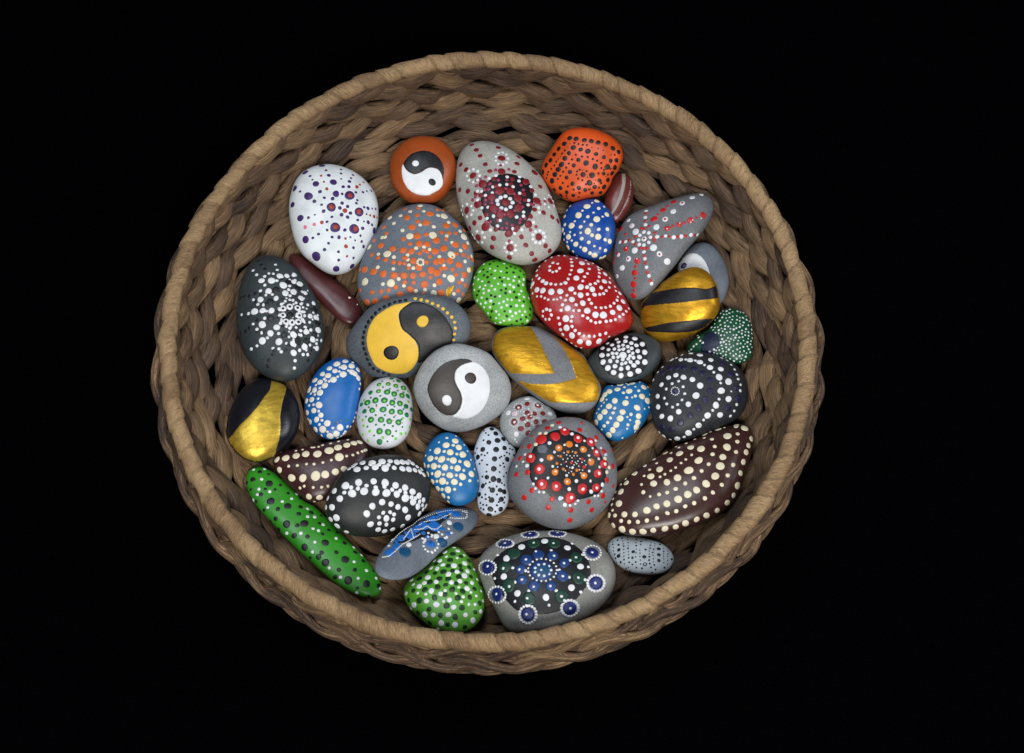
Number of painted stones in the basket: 36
